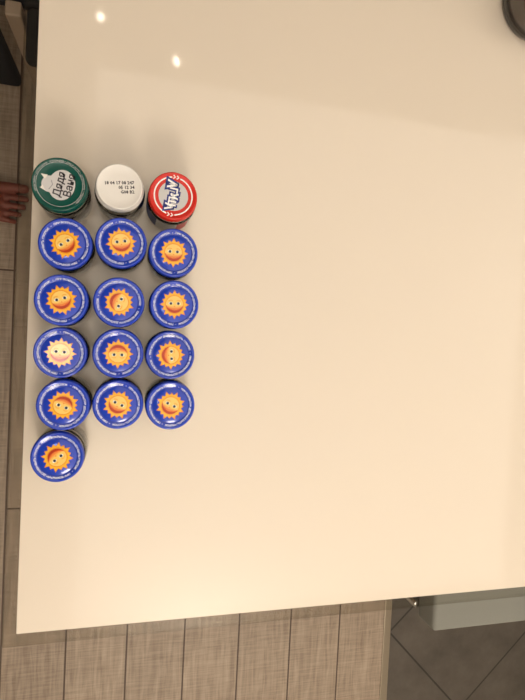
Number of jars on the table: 16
